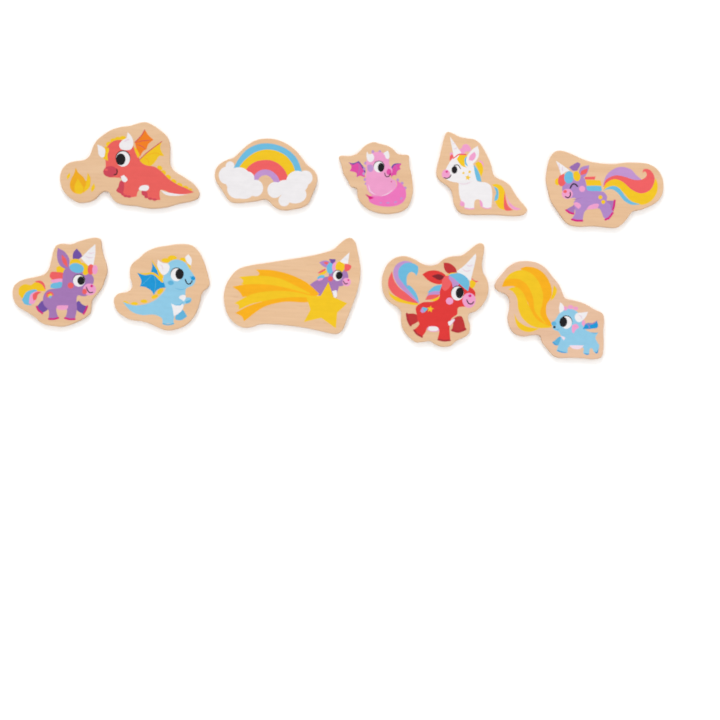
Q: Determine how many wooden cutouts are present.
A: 10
